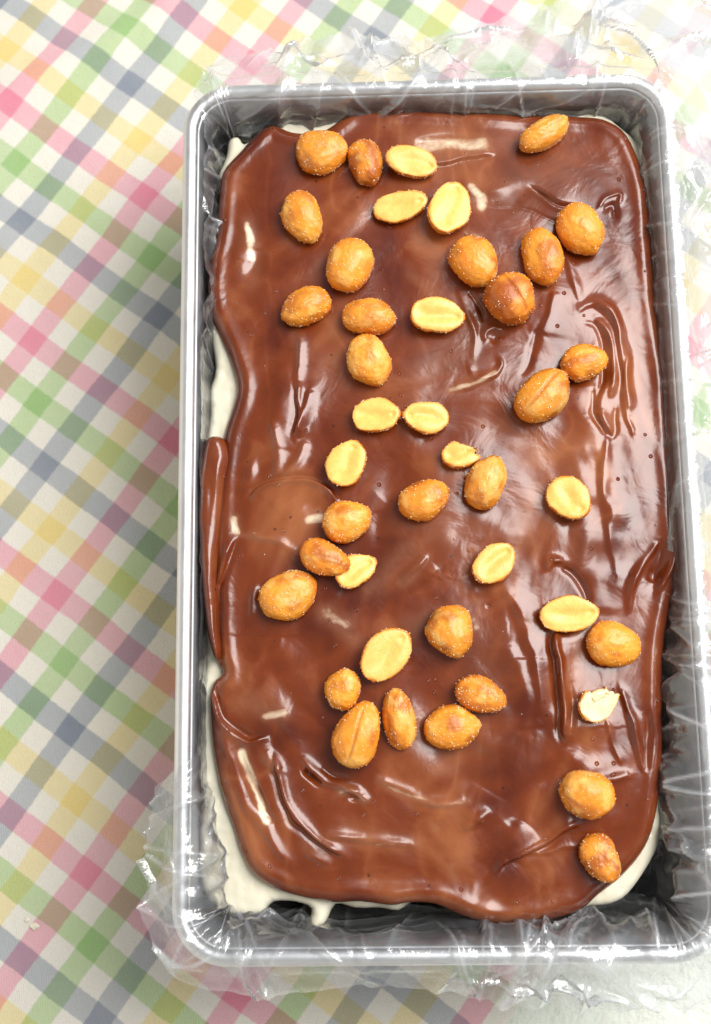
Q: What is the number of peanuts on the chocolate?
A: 42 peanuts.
